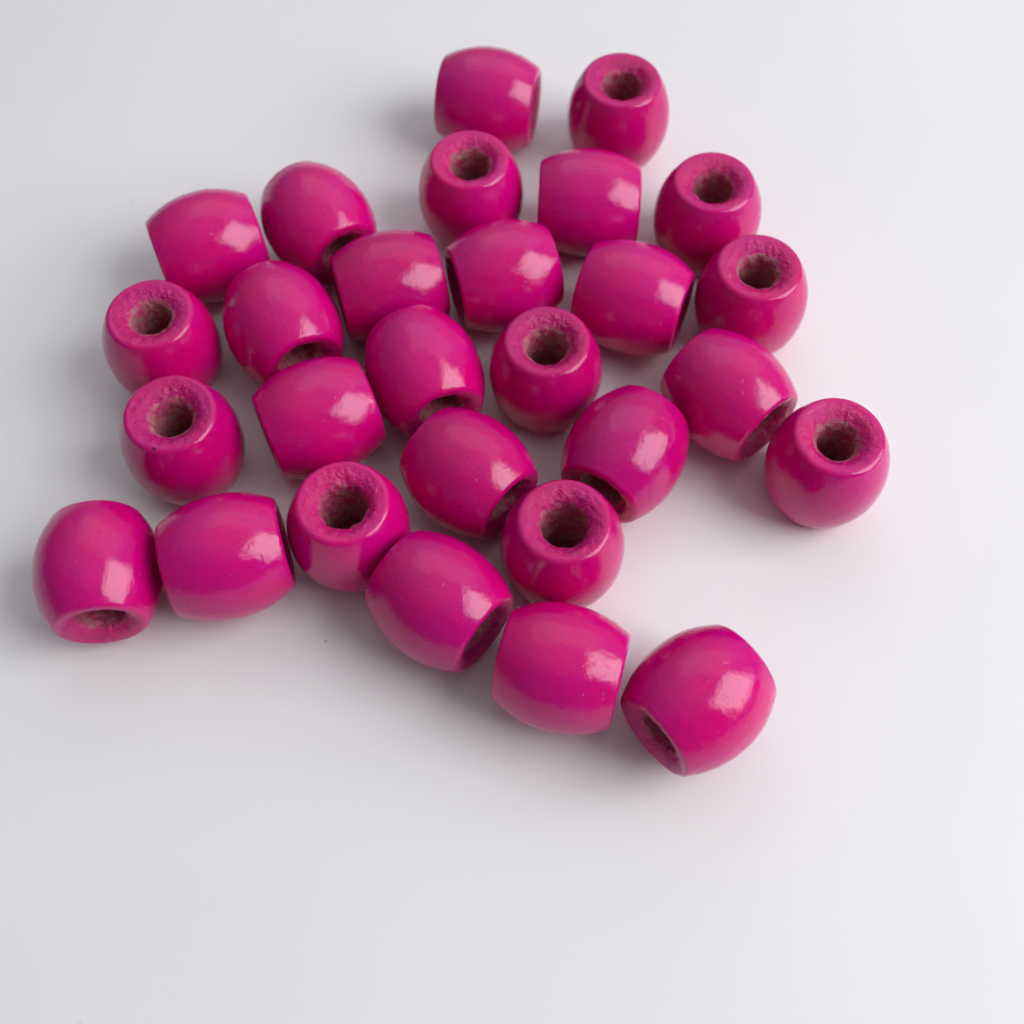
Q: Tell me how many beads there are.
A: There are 28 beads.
